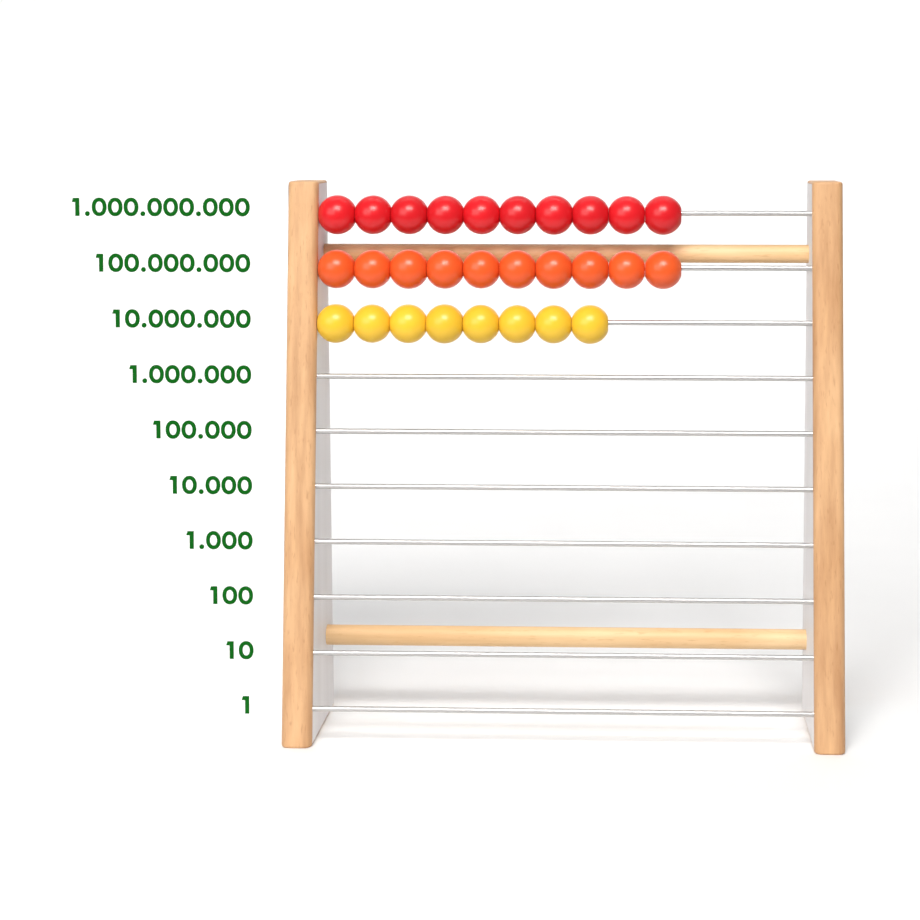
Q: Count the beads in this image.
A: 28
